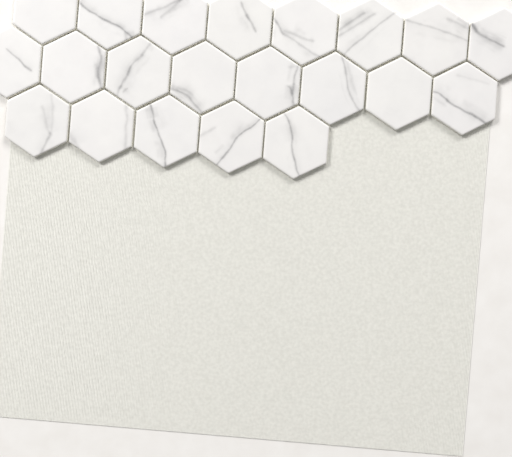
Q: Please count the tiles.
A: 21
